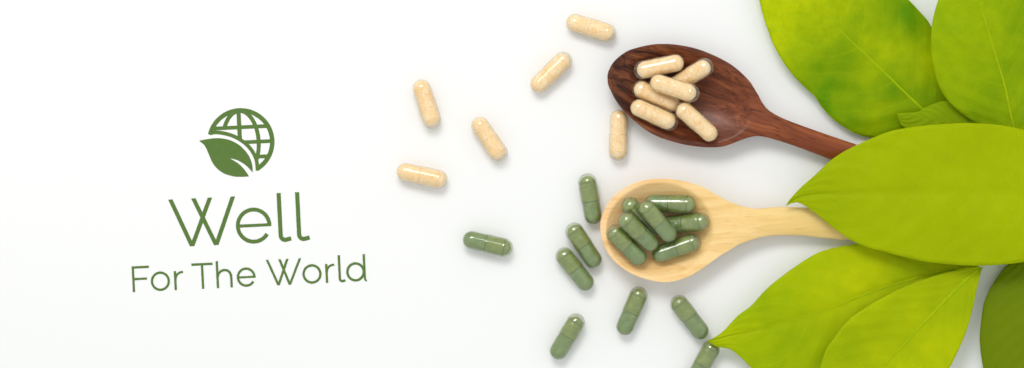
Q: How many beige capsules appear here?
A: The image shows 12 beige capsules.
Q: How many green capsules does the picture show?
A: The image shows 15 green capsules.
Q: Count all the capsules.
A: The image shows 27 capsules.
